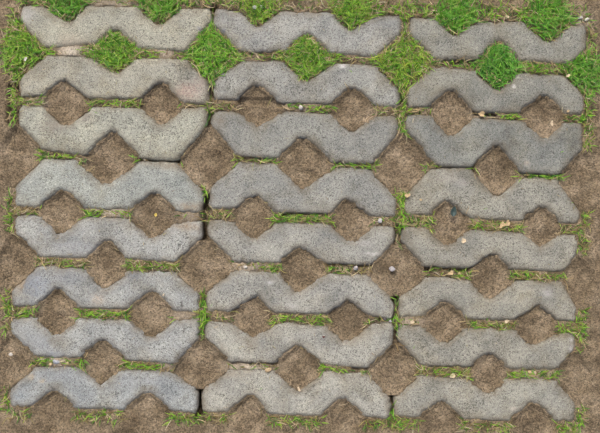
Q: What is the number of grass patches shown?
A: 13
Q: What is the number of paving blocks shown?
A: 24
